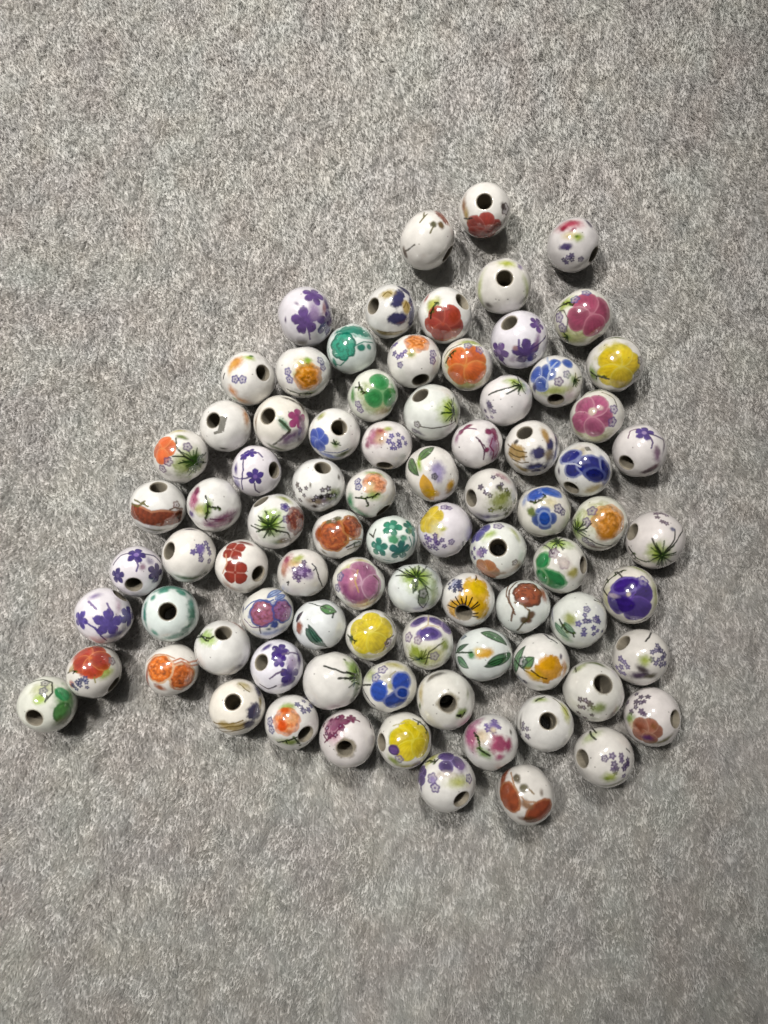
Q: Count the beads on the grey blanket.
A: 83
